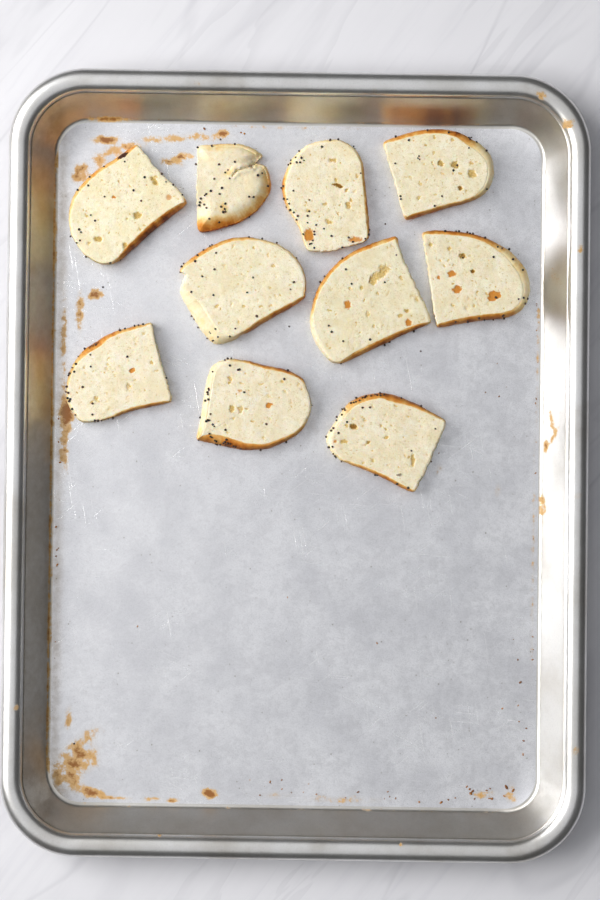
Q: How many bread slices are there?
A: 10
